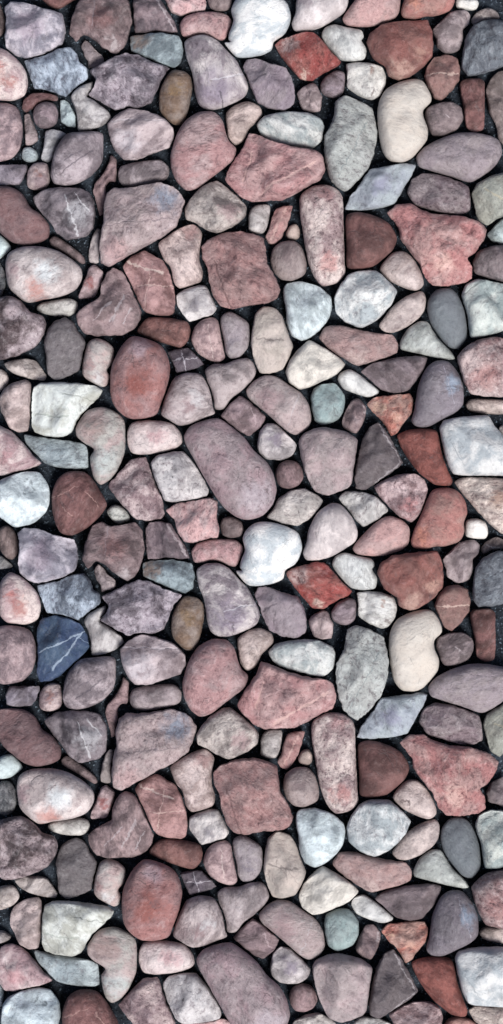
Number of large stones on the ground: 200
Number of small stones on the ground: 71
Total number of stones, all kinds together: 271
